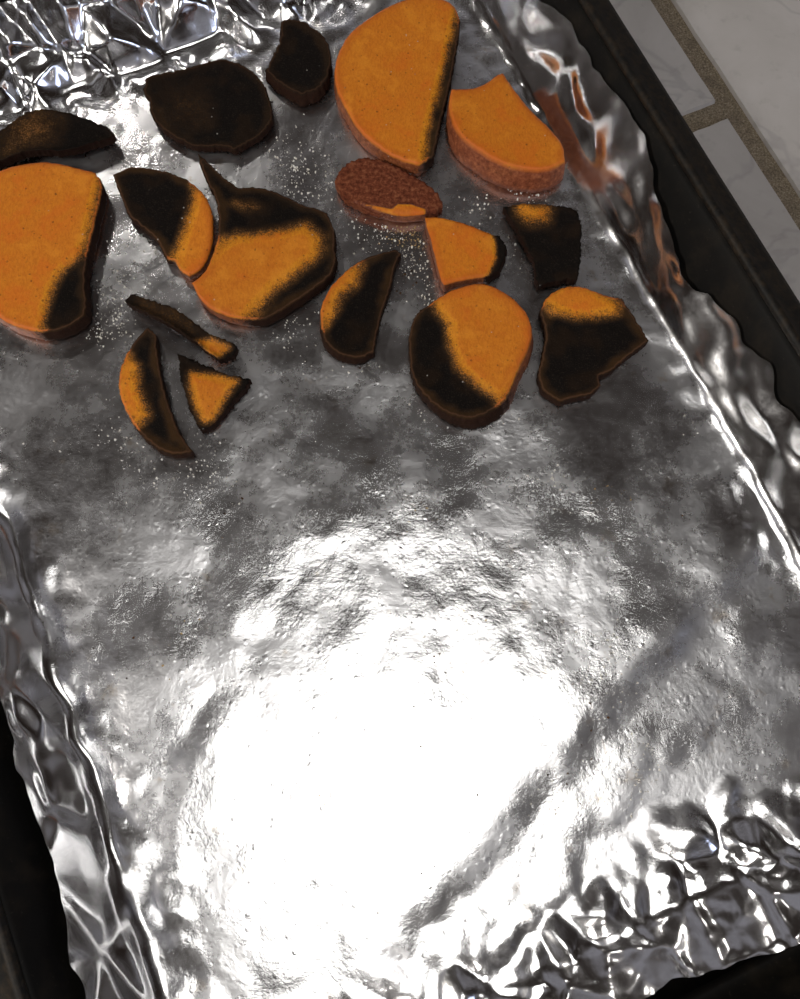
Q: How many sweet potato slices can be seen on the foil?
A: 17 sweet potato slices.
